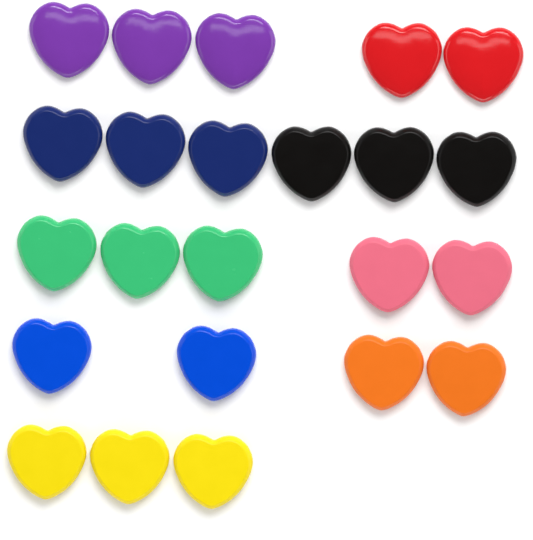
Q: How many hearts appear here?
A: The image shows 23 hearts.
